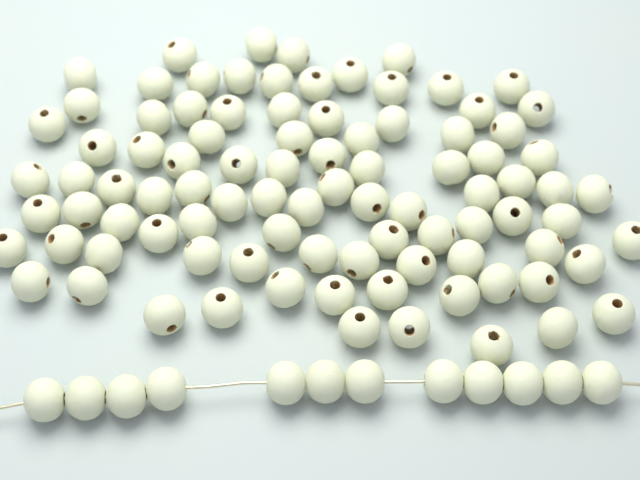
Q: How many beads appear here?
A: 104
